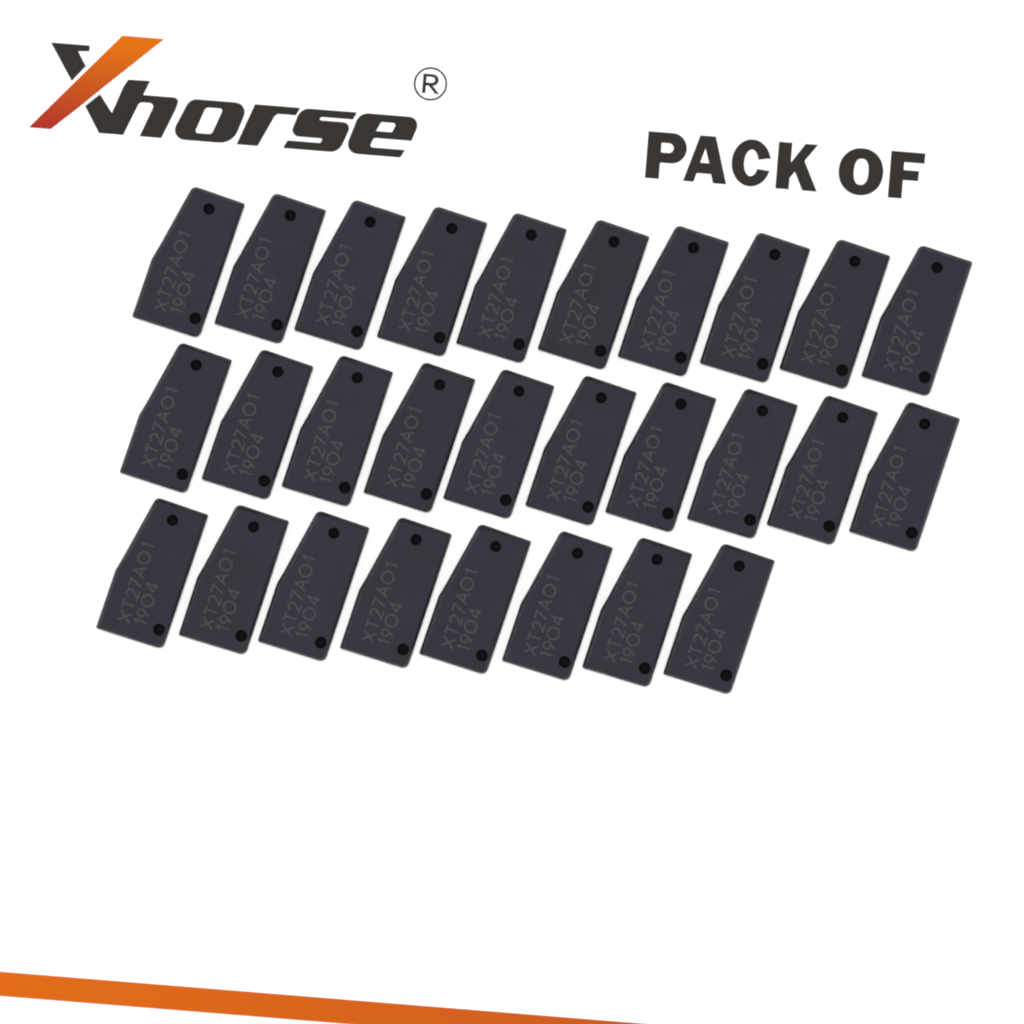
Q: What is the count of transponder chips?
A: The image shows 28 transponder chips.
